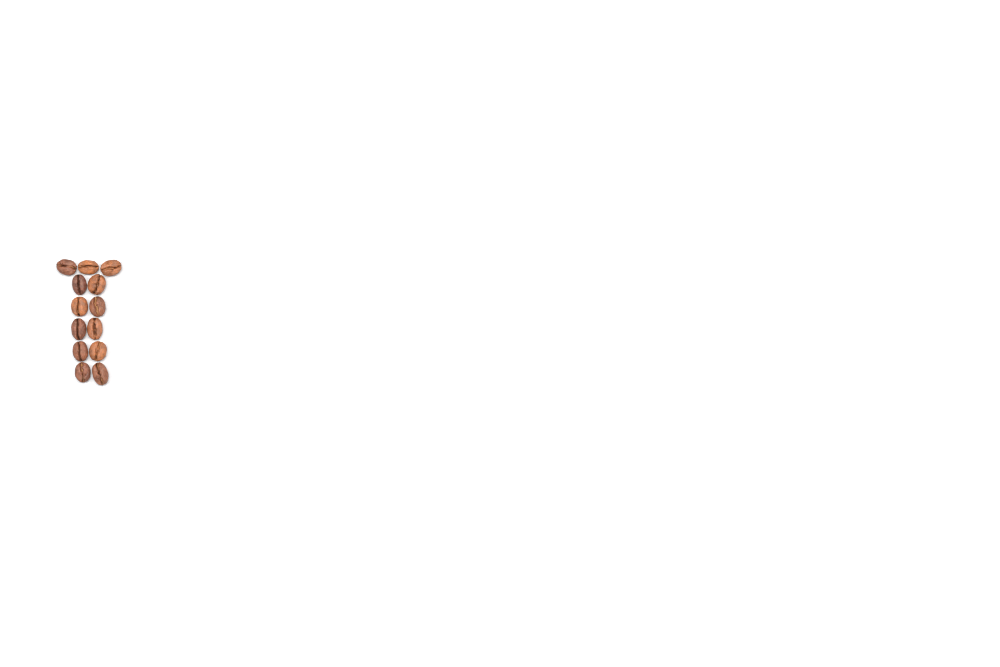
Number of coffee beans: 13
